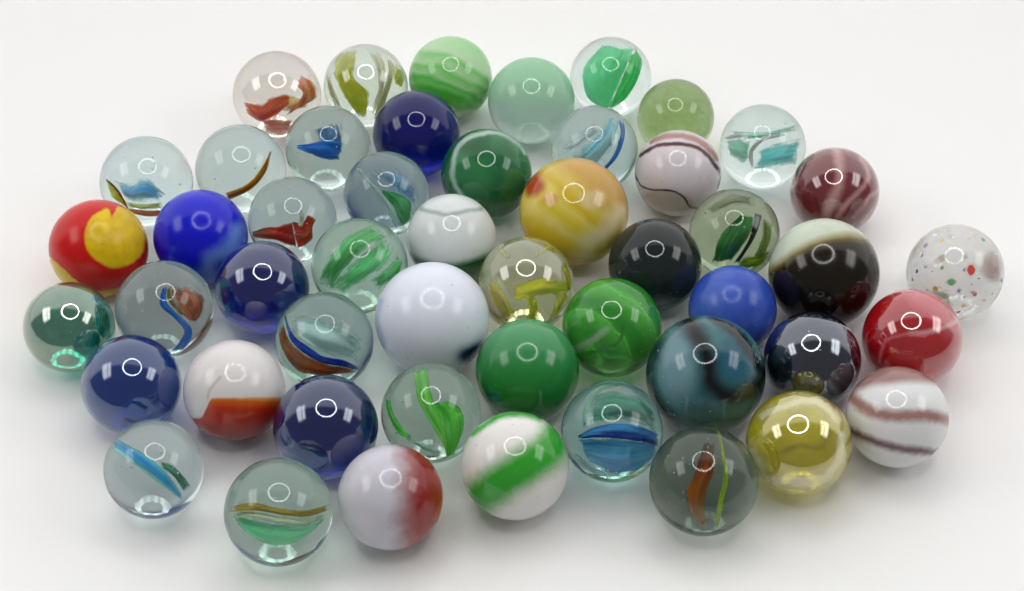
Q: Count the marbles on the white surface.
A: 50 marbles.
